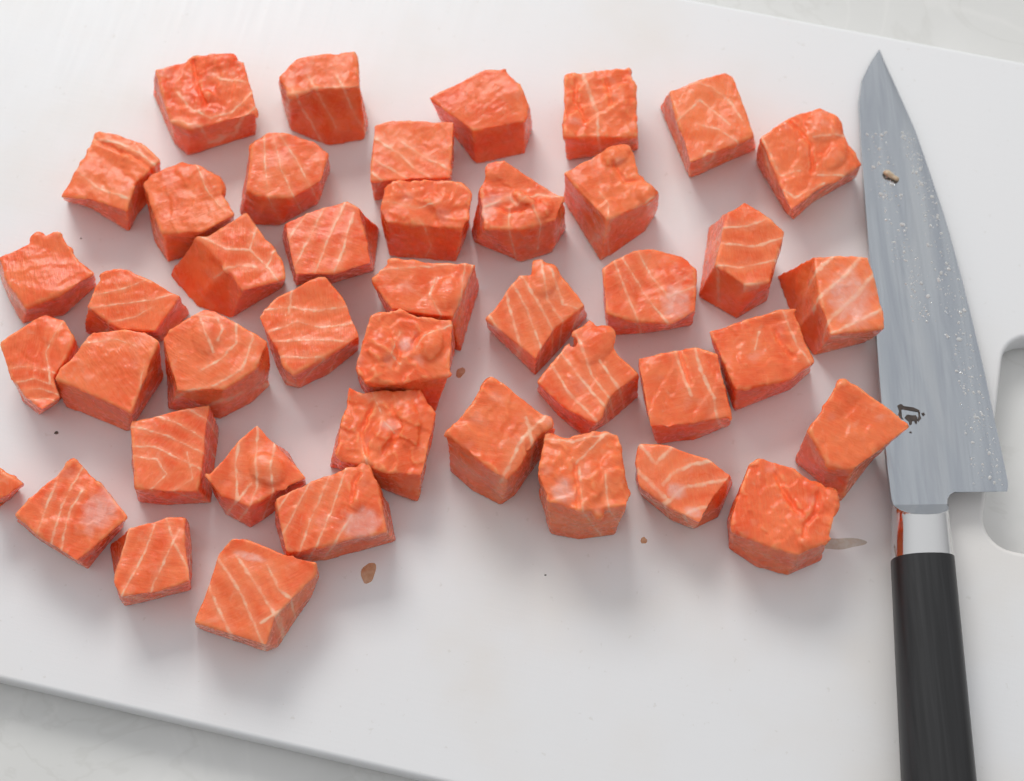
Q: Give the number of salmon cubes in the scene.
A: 43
